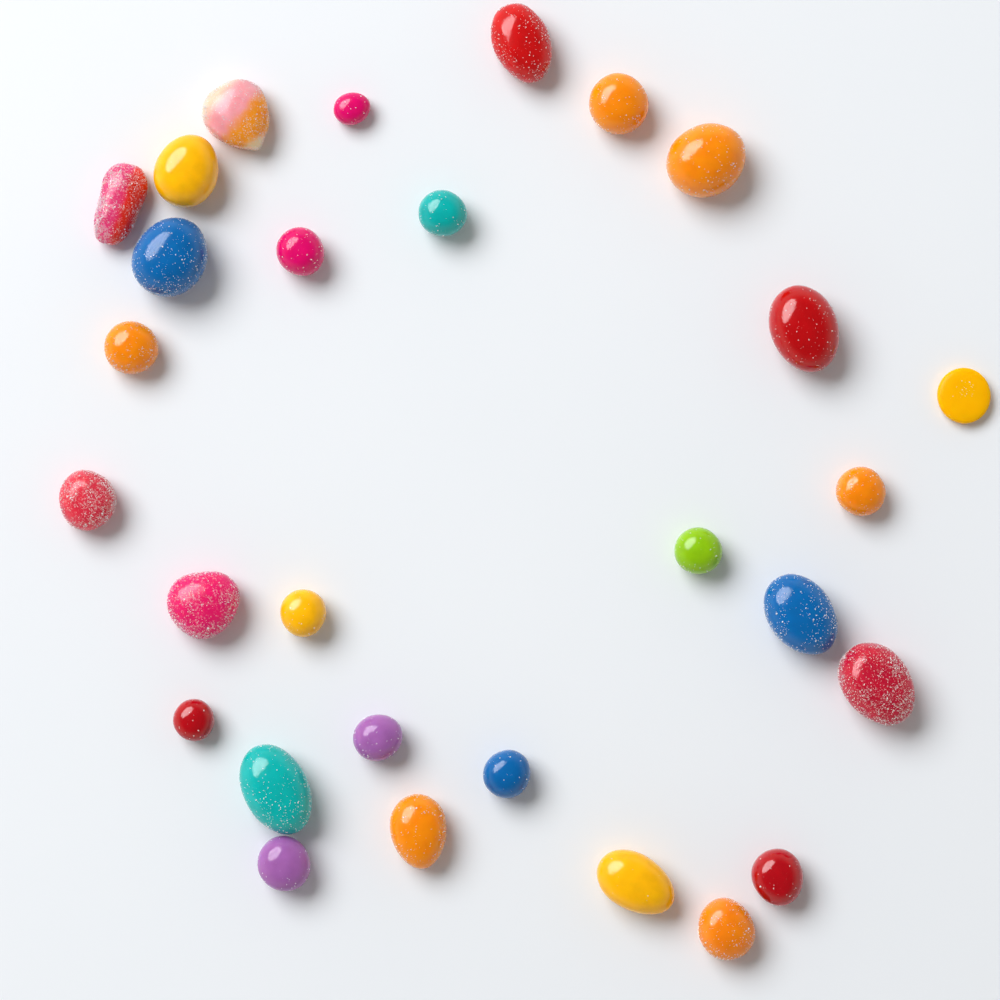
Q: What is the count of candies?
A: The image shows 29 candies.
